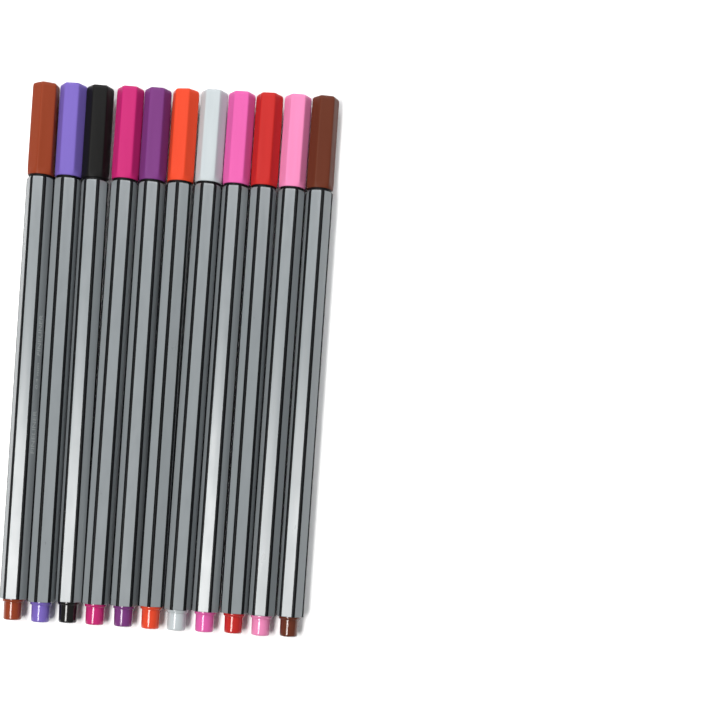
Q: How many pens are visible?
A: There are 11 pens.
